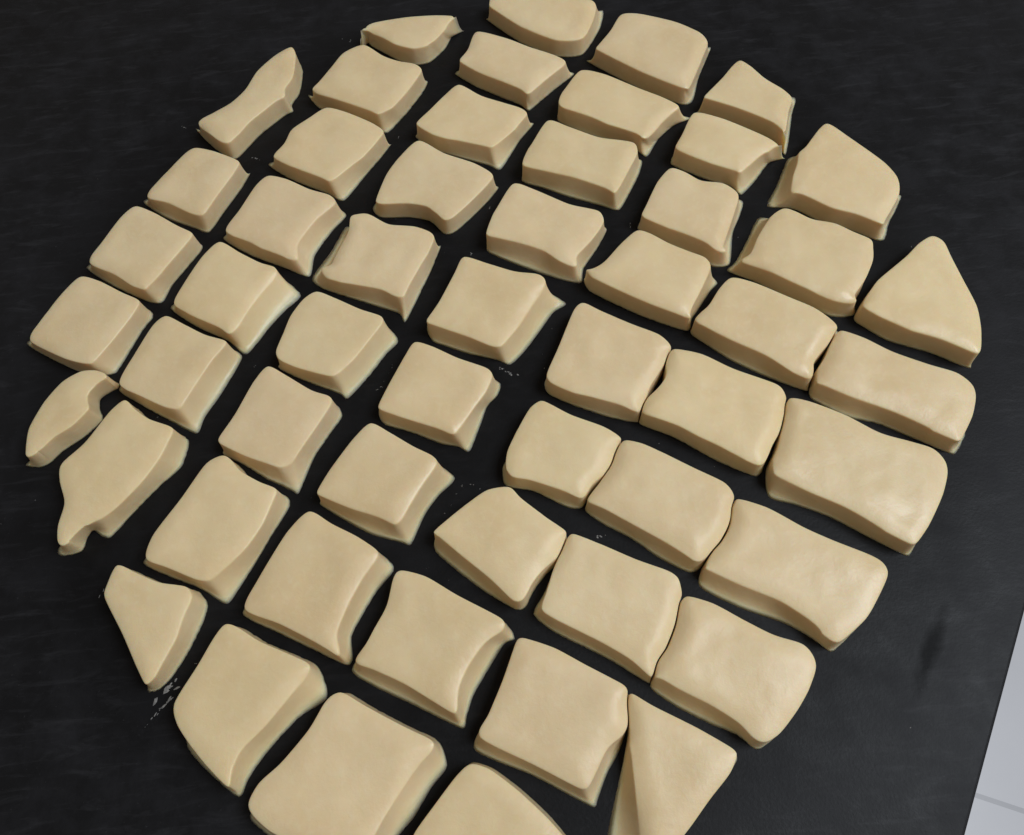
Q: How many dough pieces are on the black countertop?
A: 53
